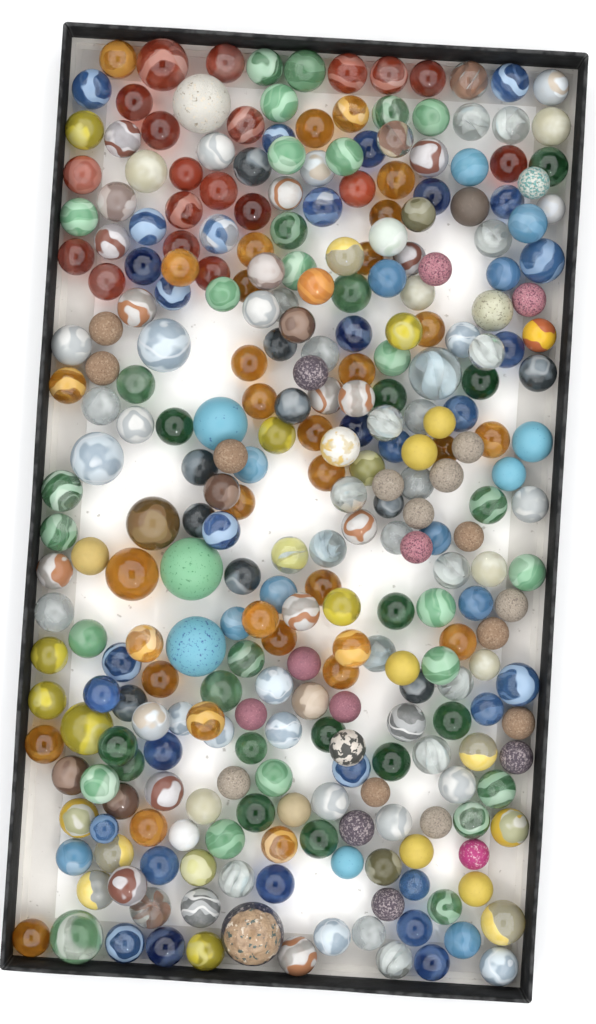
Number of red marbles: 19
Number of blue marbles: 48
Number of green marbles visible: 44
